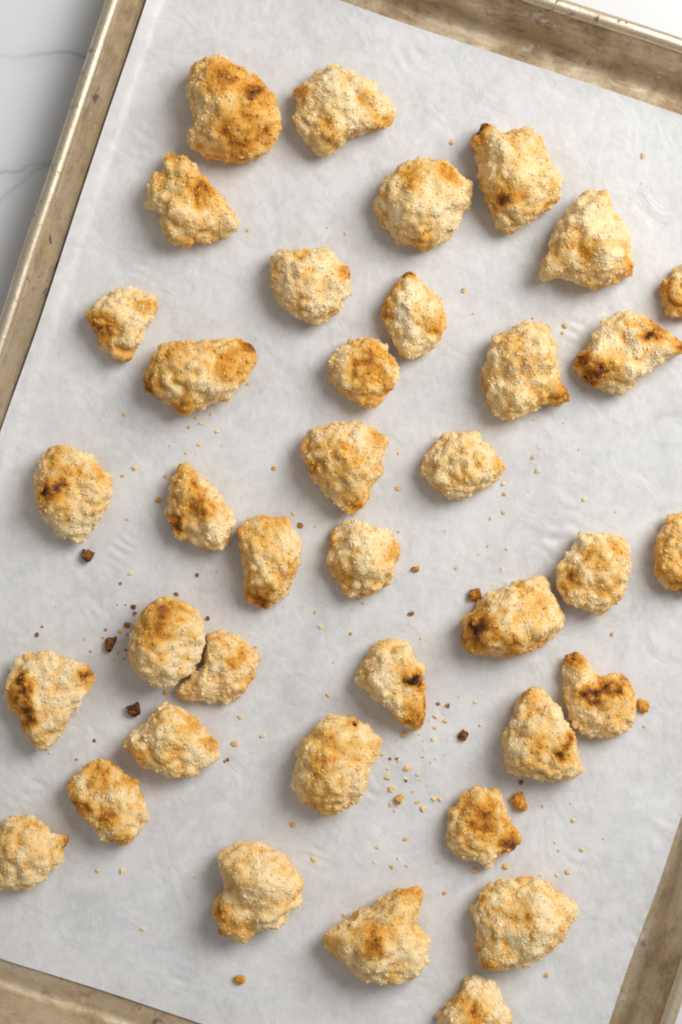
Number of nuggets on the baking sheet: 38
